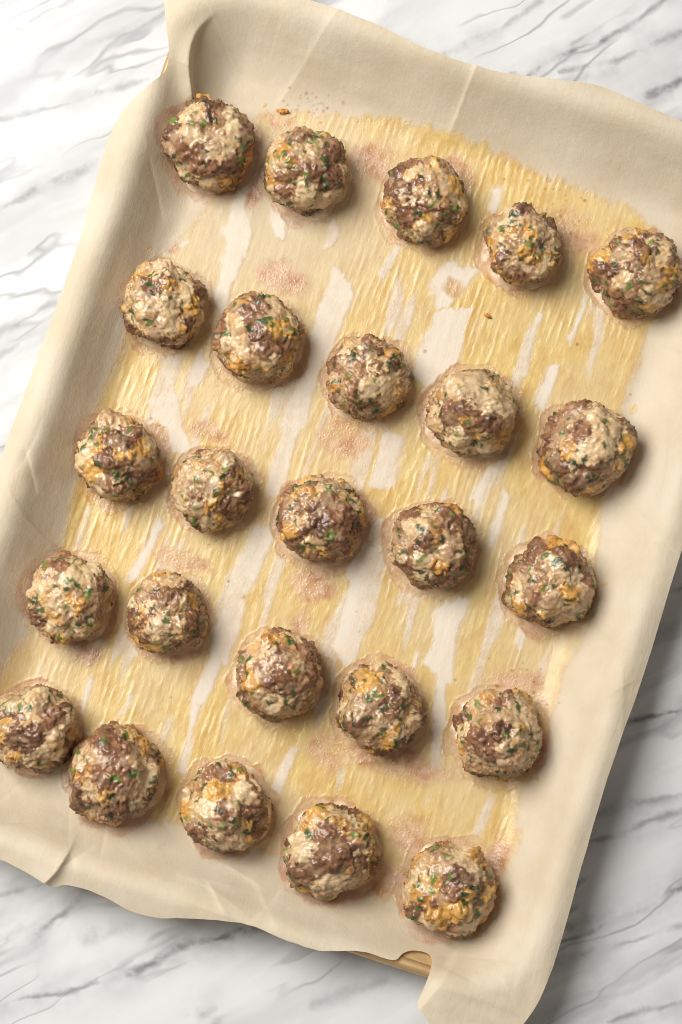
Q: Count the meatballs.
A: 25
